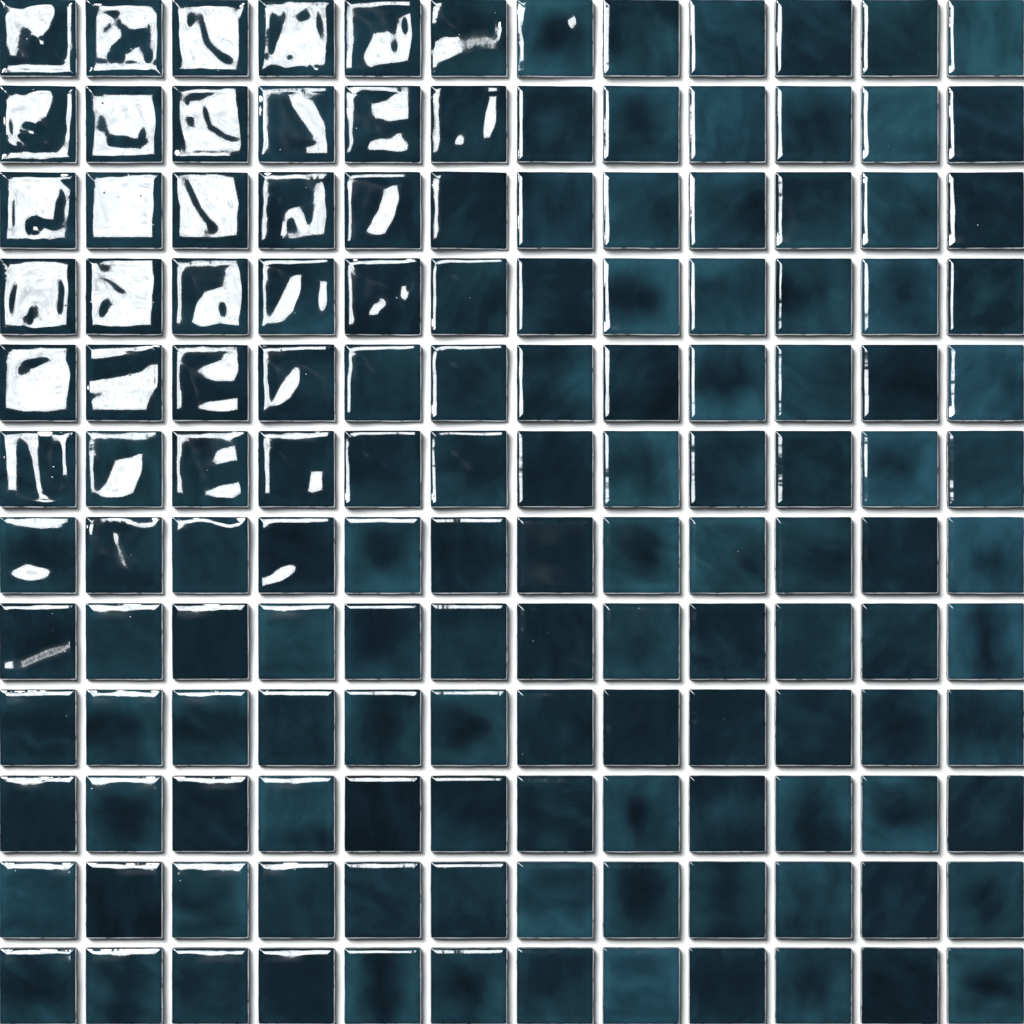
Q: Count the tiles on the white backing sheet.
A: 144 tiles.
